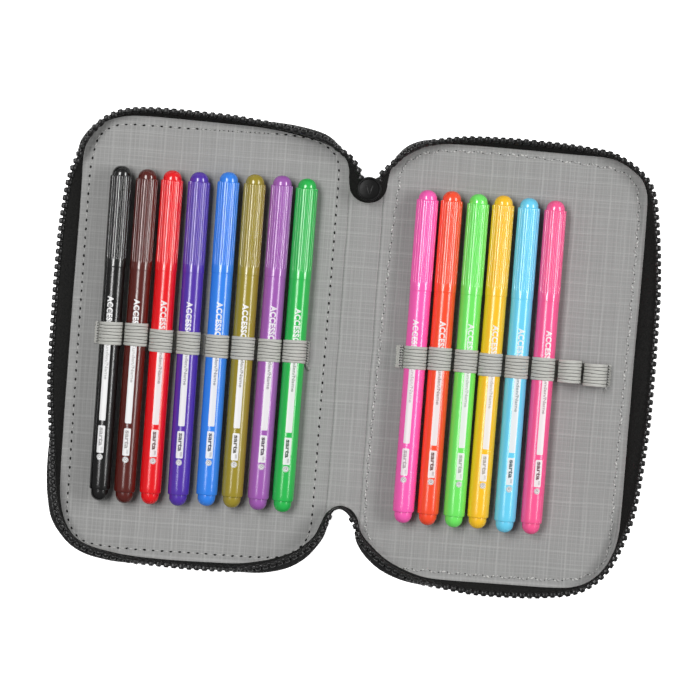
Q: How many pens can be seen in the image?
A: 14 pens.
